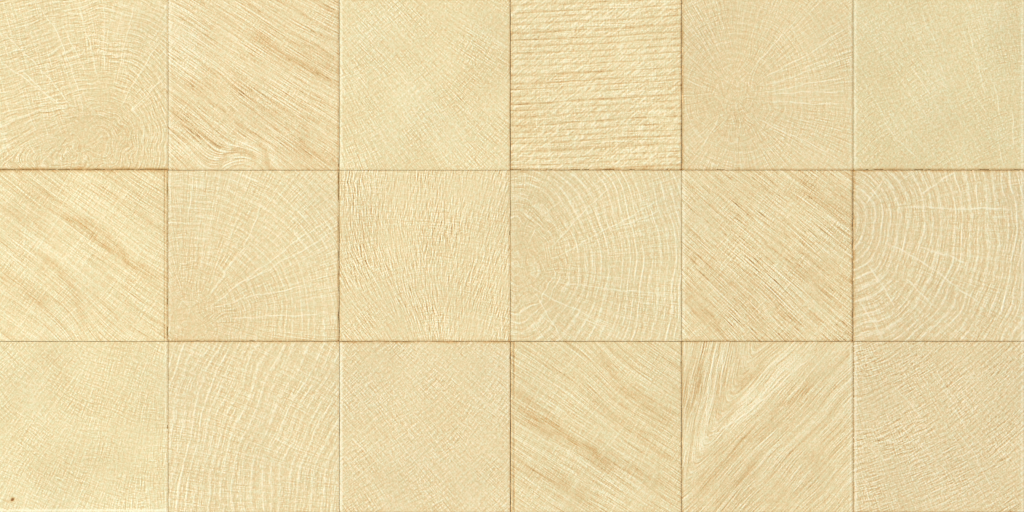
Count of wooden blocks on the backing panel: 18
